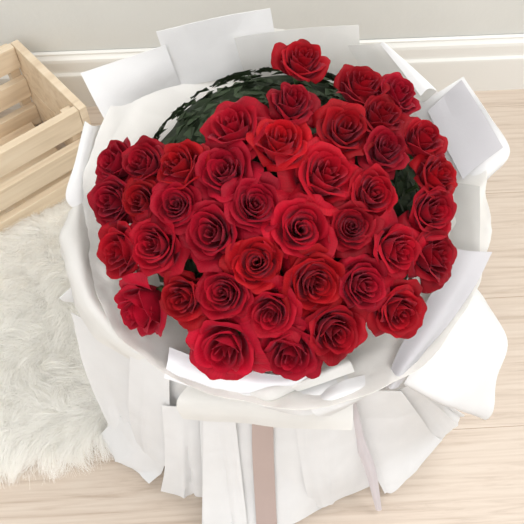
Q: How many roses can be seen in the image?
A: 40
